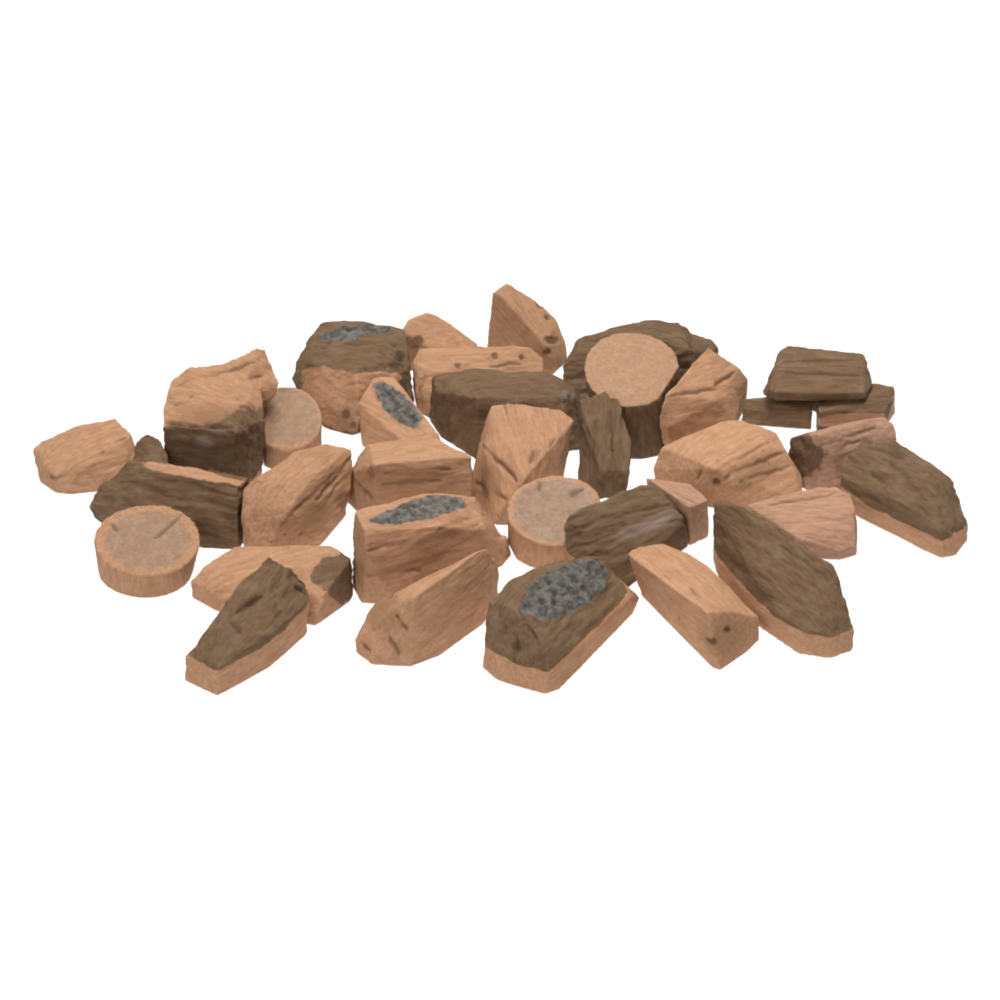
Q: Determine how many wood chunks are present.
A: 35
